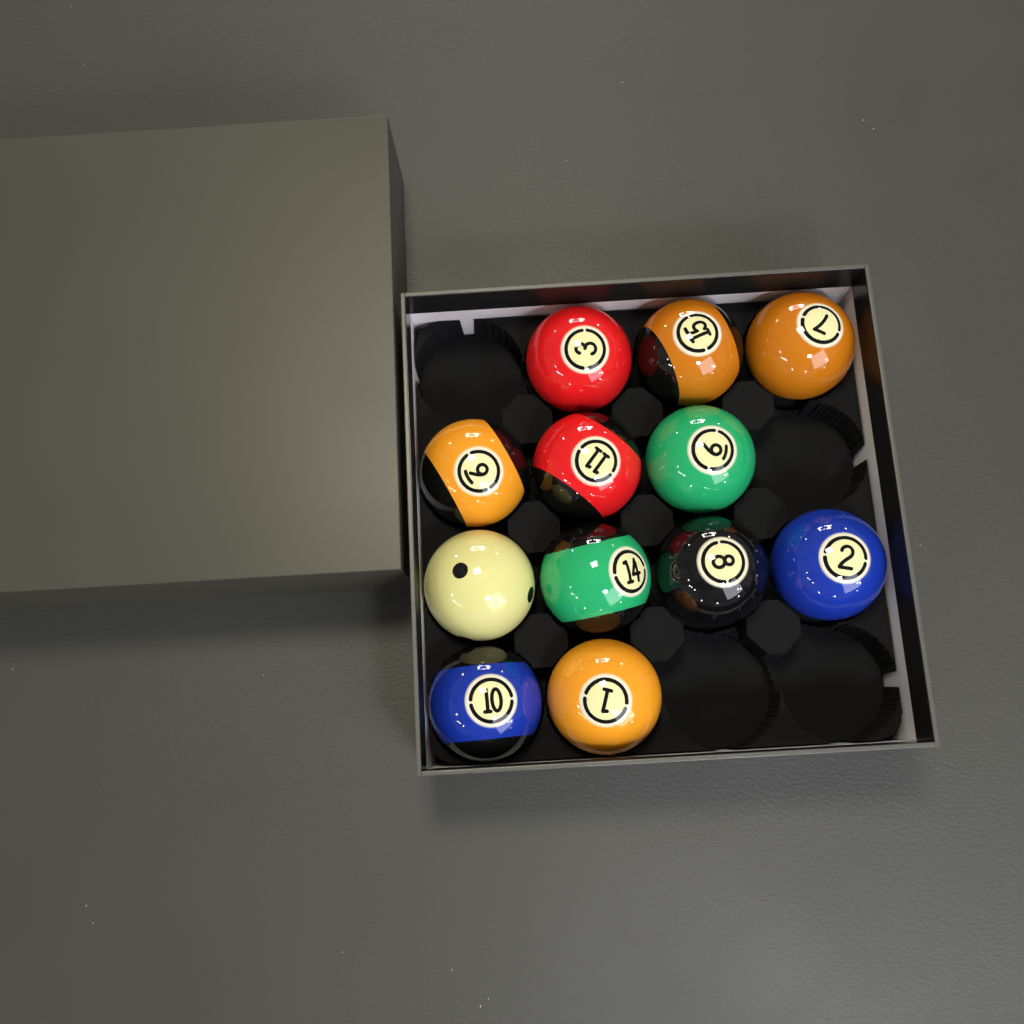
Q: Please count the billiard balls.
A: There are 12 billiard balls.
